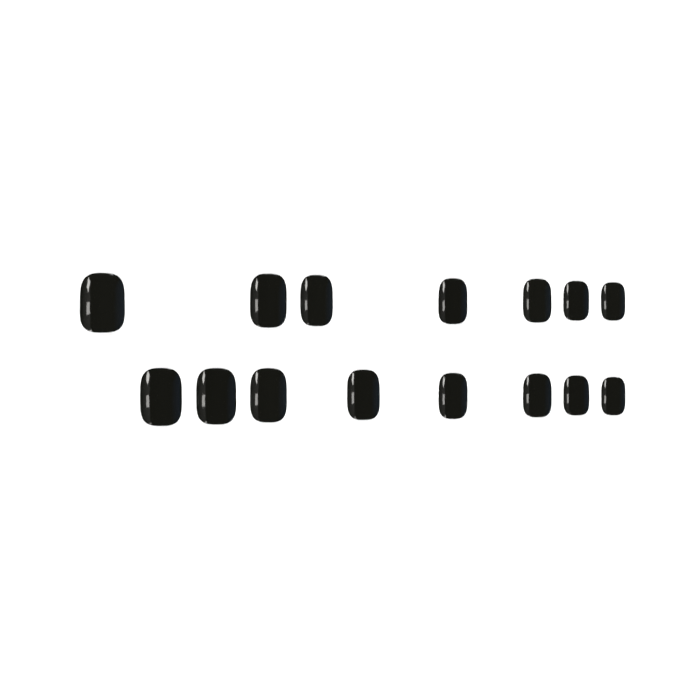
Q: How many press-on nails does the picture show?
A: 15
